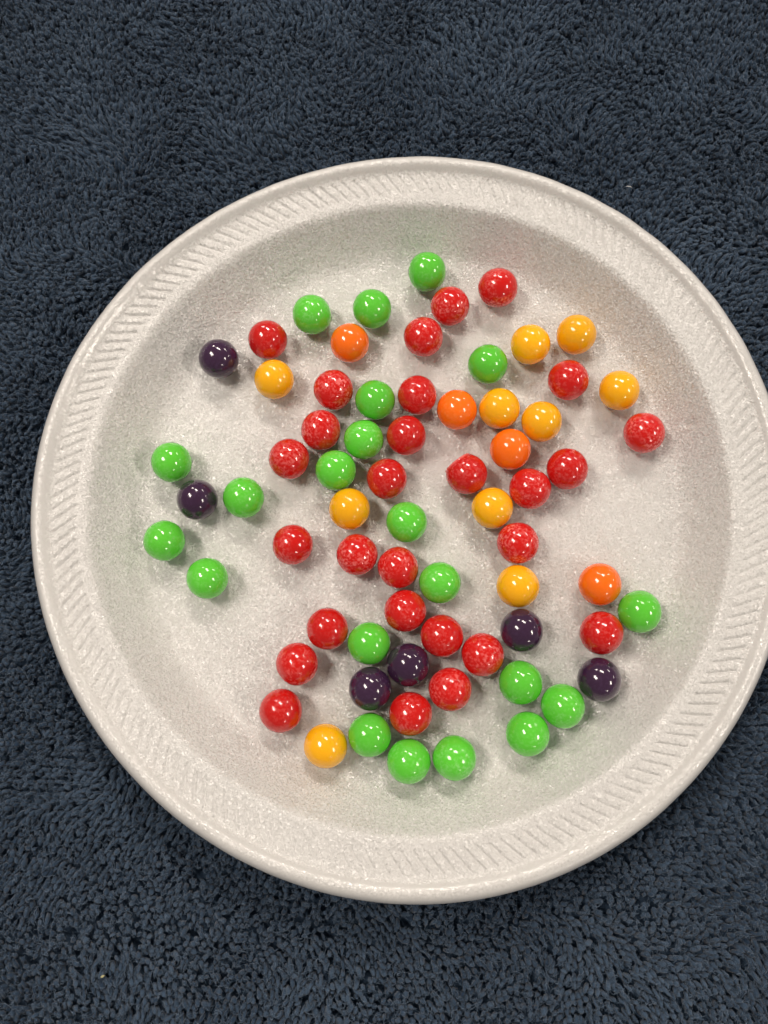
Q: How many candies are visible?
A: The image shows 69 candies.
